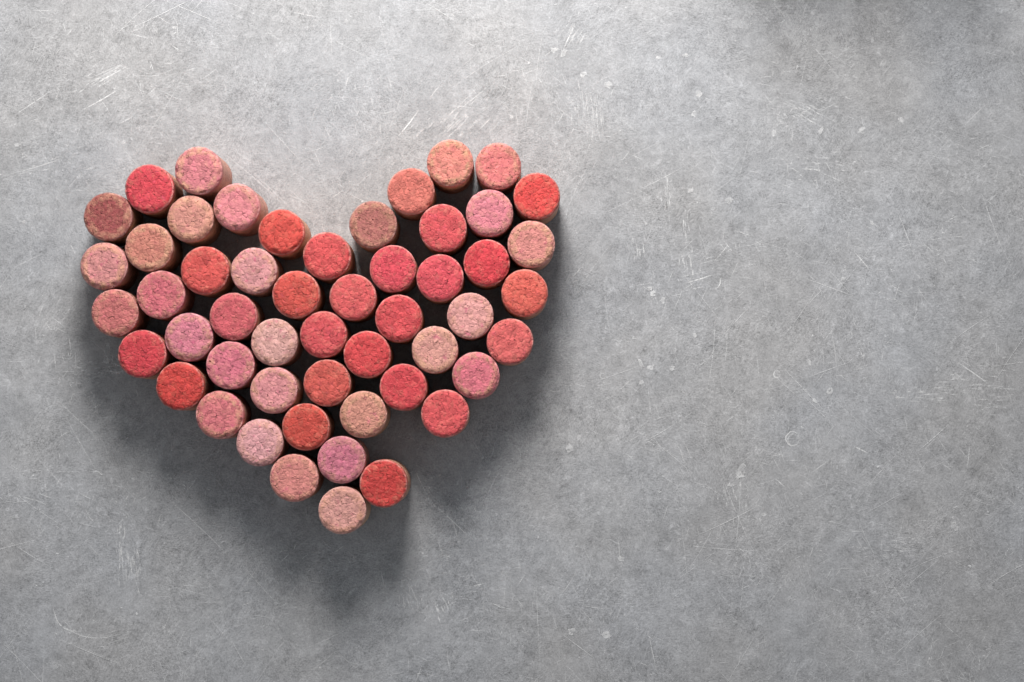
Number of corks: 52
